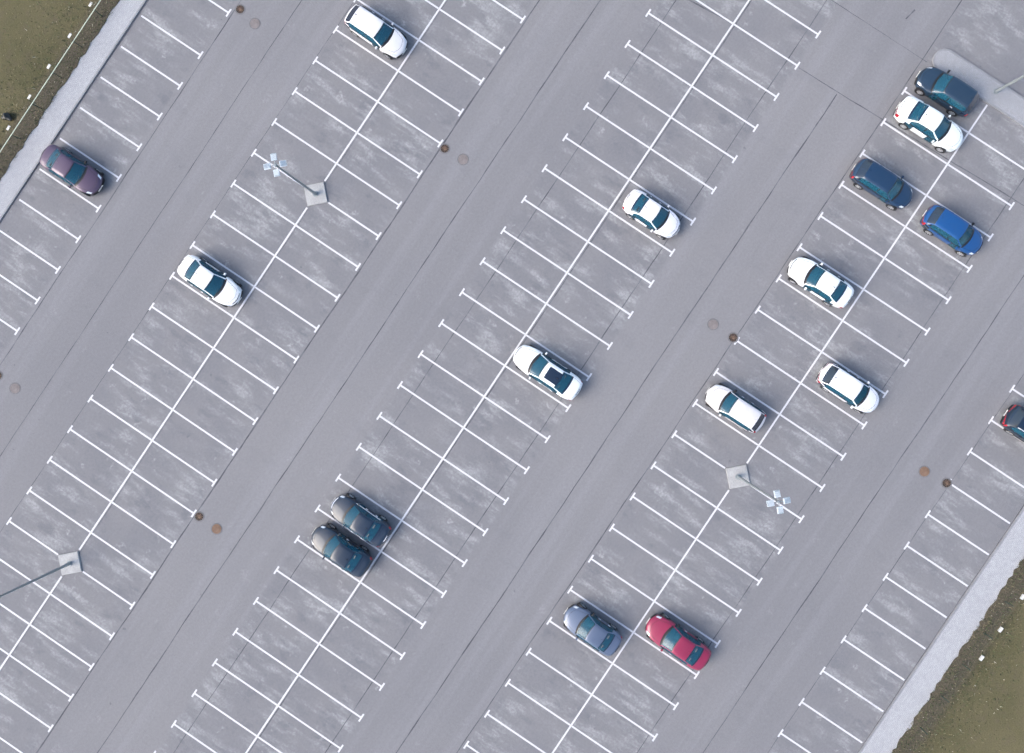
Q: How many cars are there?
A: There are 17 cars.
